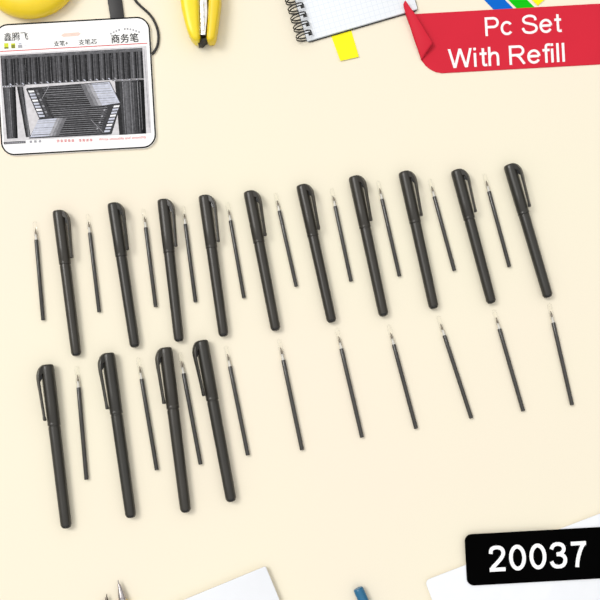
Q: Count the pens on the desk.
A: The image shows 14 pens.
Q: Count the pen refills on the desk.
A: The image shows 20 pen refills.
